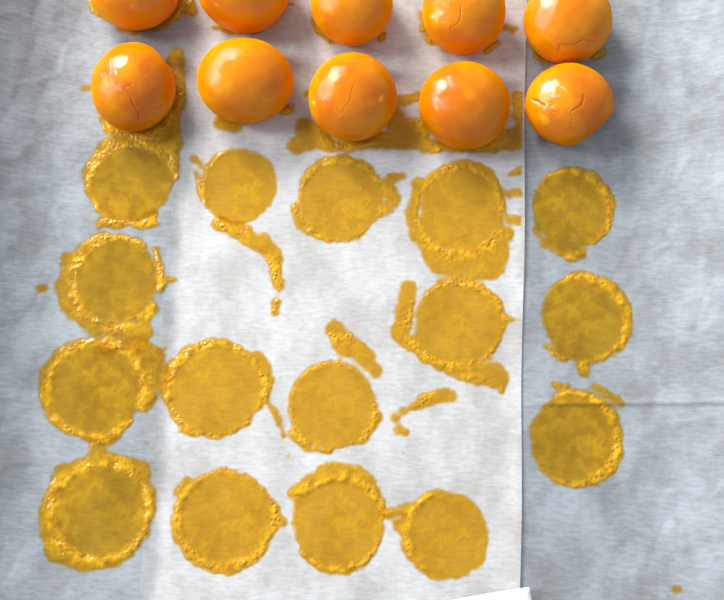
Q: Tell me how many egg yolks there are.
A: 10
